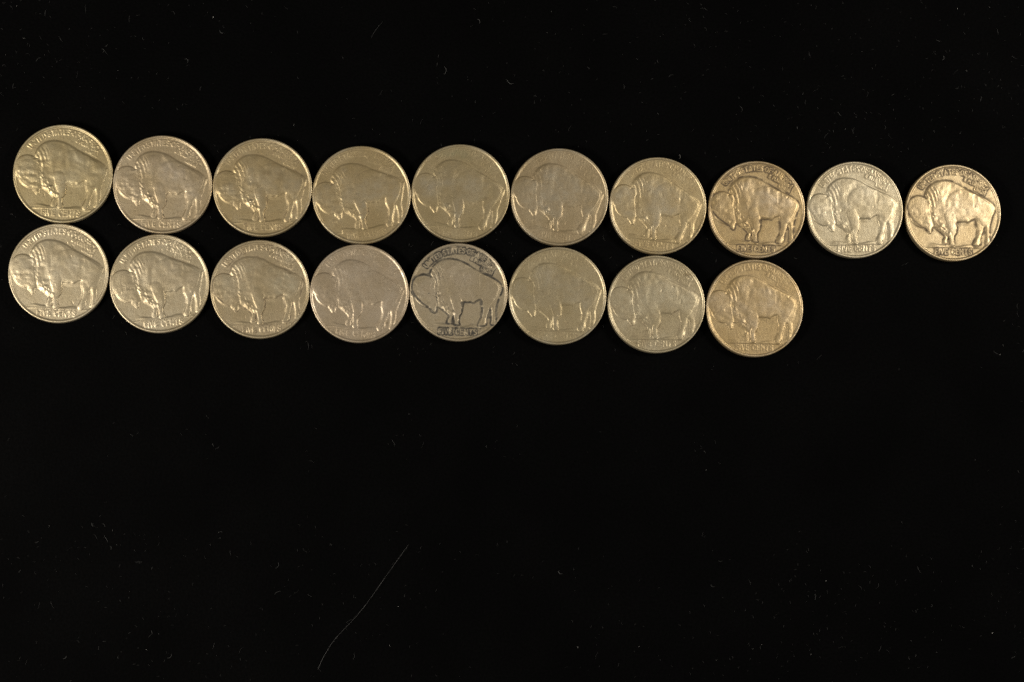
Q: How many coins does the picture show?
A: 18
